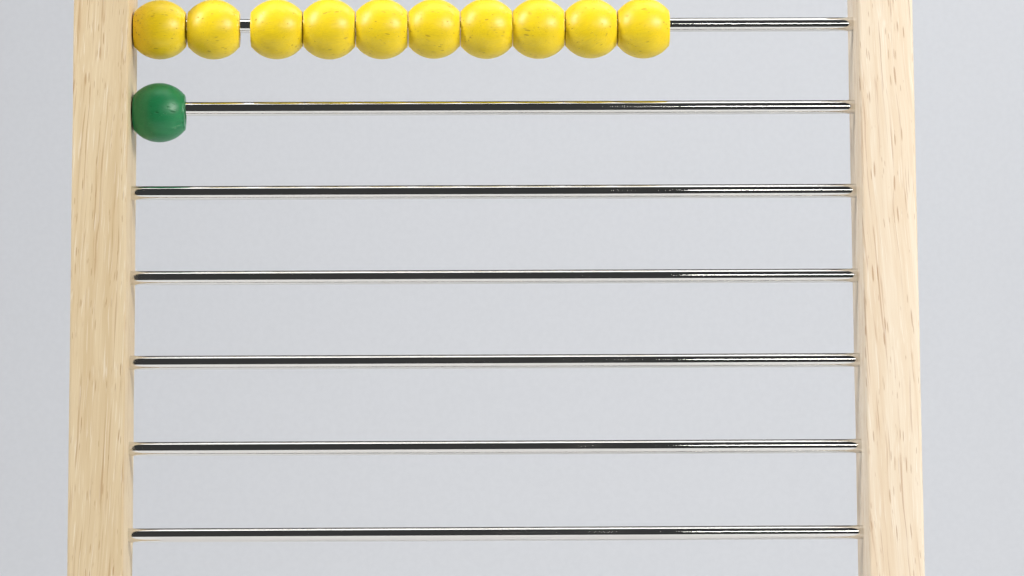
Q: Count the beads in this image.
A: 11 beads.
